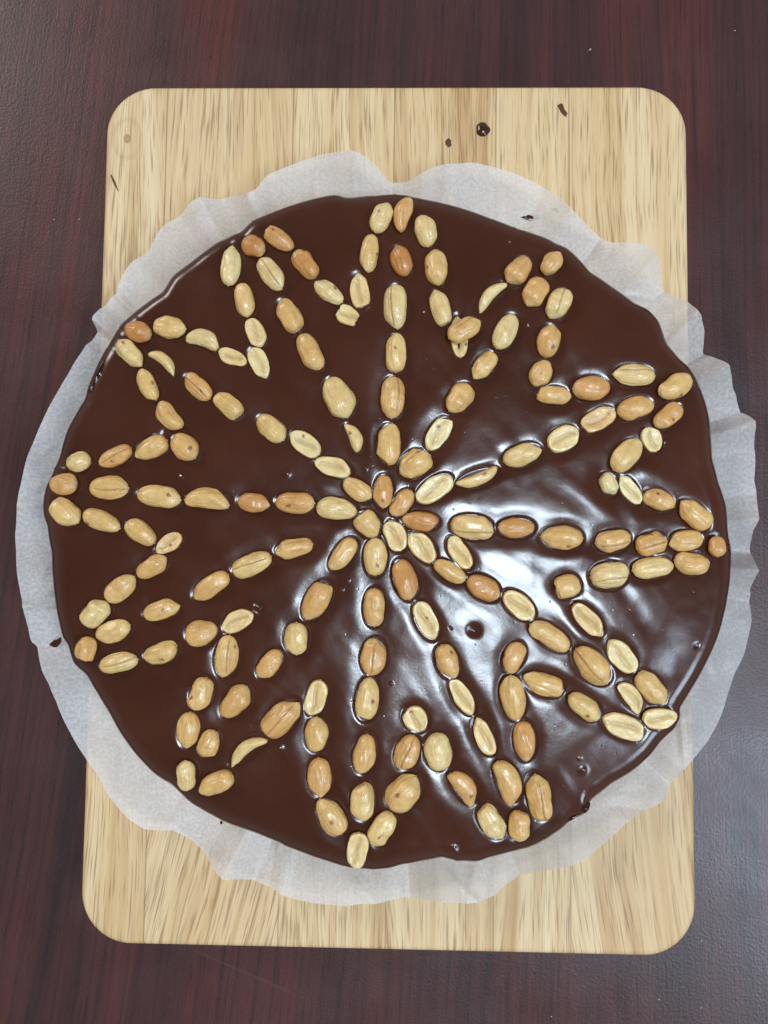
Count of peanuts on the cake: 172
